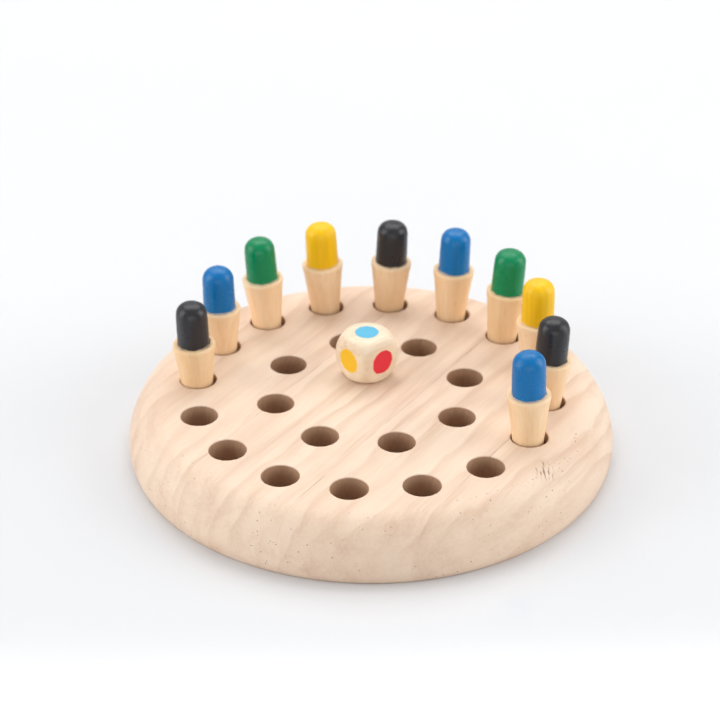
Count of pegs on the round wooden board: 10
